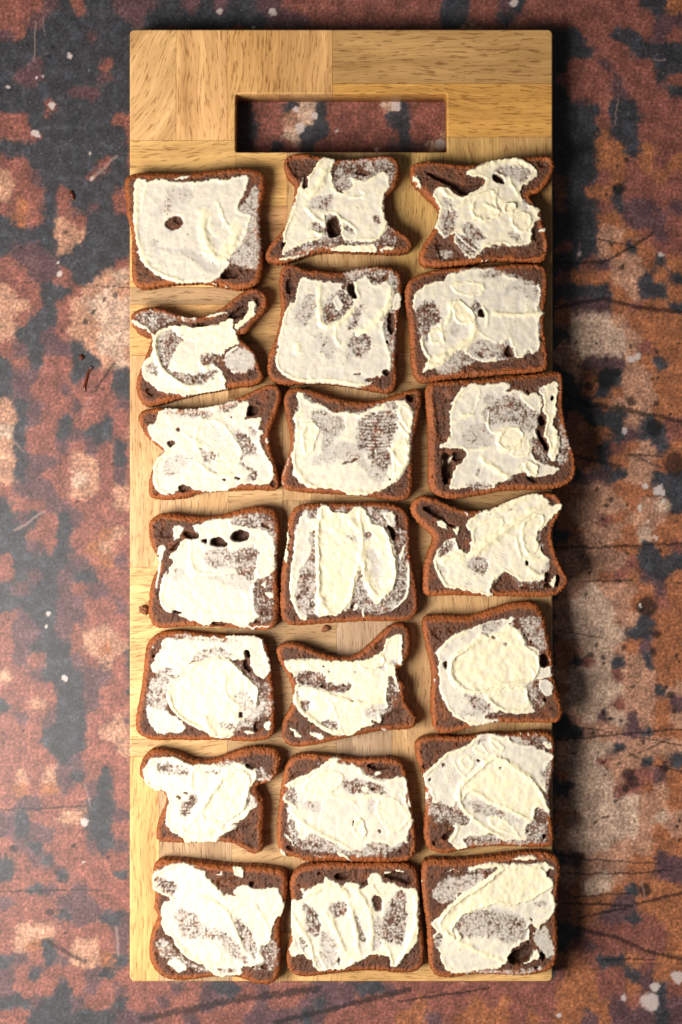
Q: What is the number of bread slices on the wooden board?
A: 21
